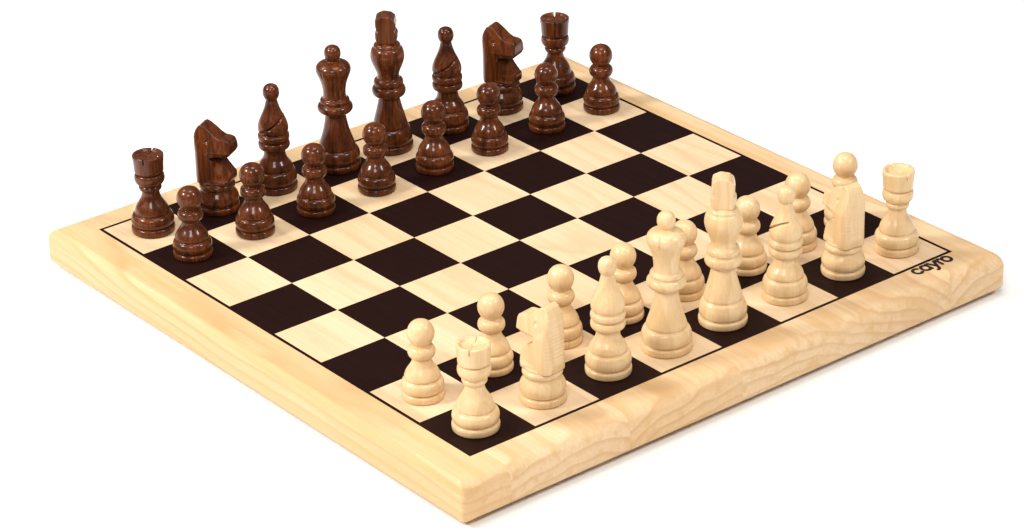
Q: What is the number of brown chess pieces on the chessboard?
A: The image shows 16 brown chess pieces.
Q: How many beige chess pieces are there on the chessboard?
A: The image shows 16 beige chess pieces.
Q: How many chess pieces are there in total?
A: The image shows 32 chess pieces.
